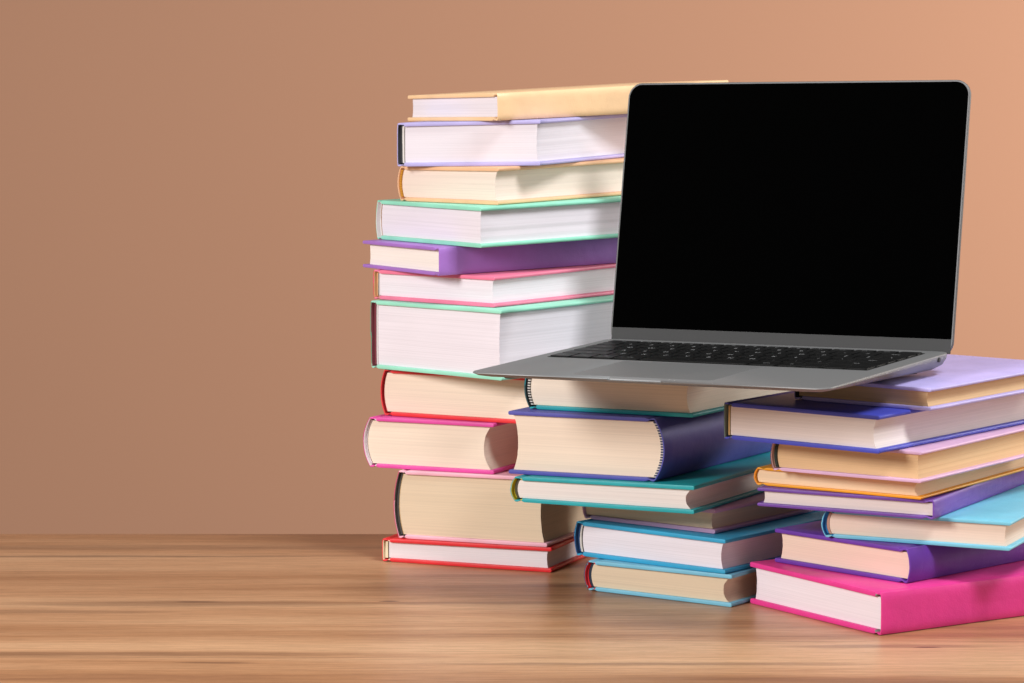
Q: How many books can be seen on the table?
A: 25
